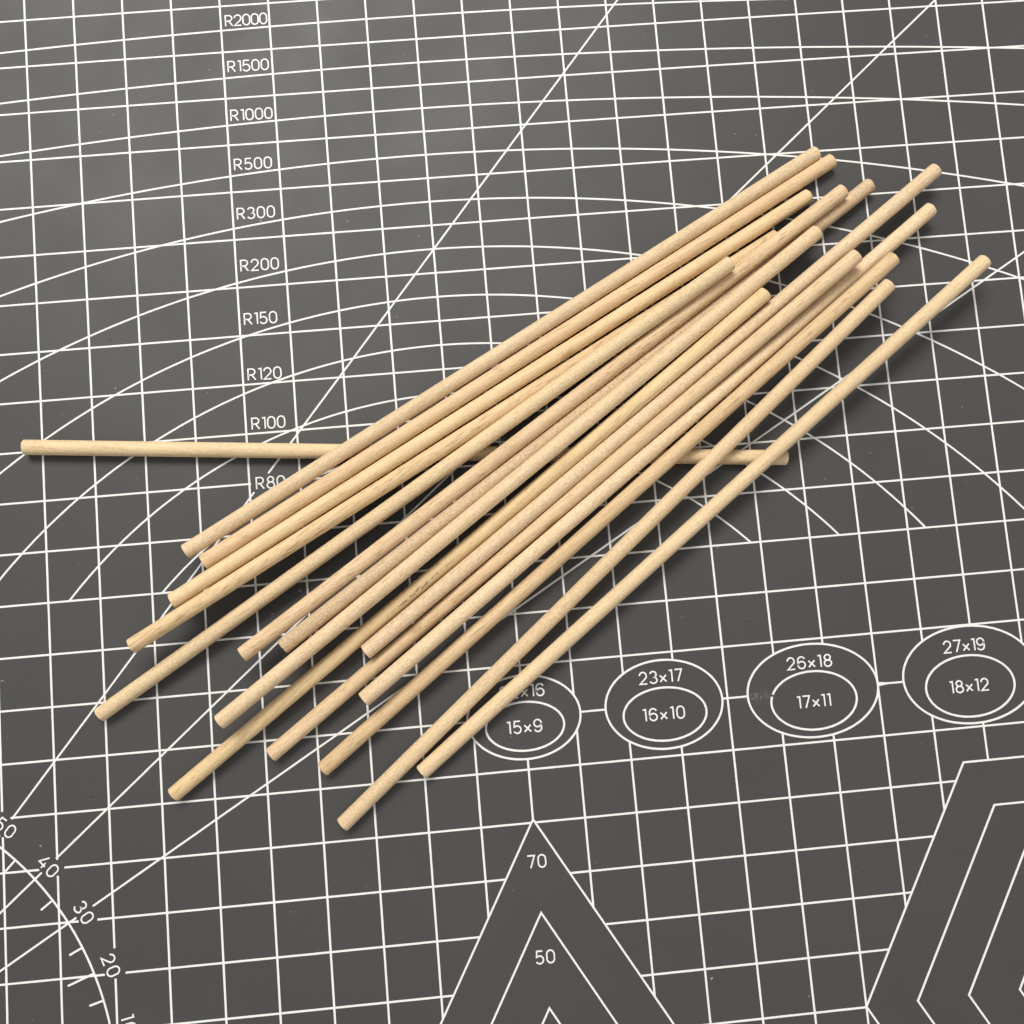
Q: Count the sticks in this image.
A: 16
